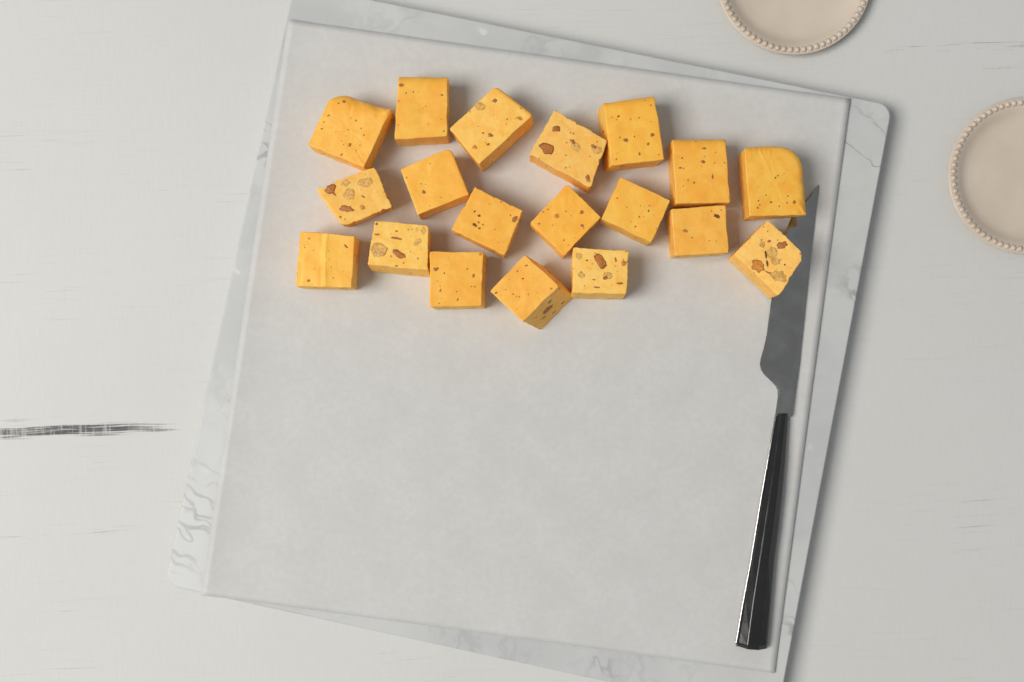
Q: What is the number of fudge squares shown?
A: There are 19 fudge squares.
